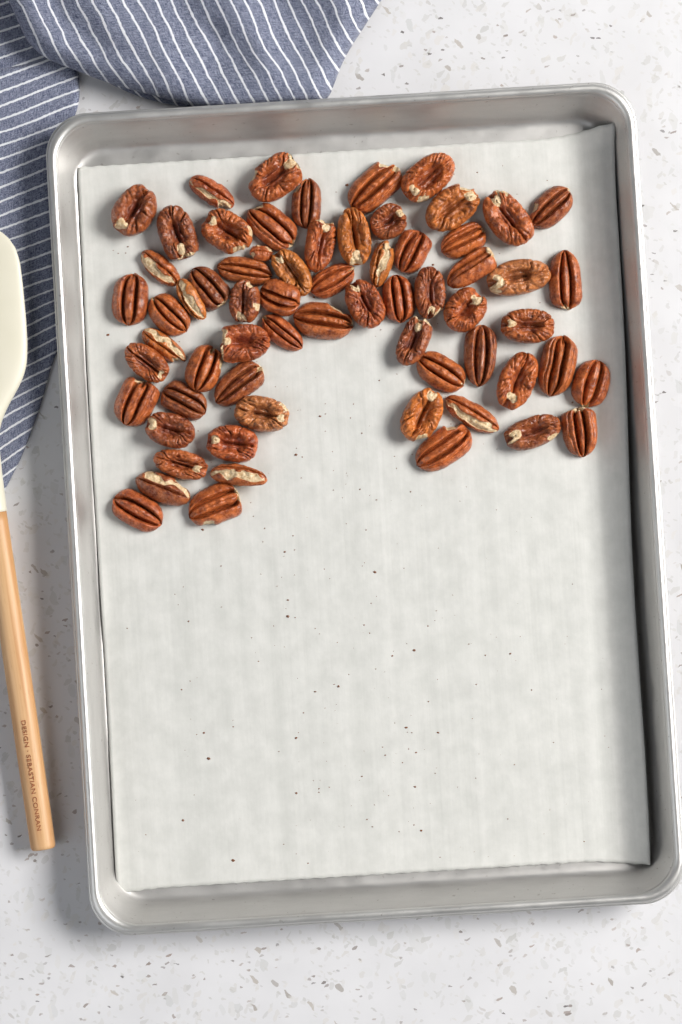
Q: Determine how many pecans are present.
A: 65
